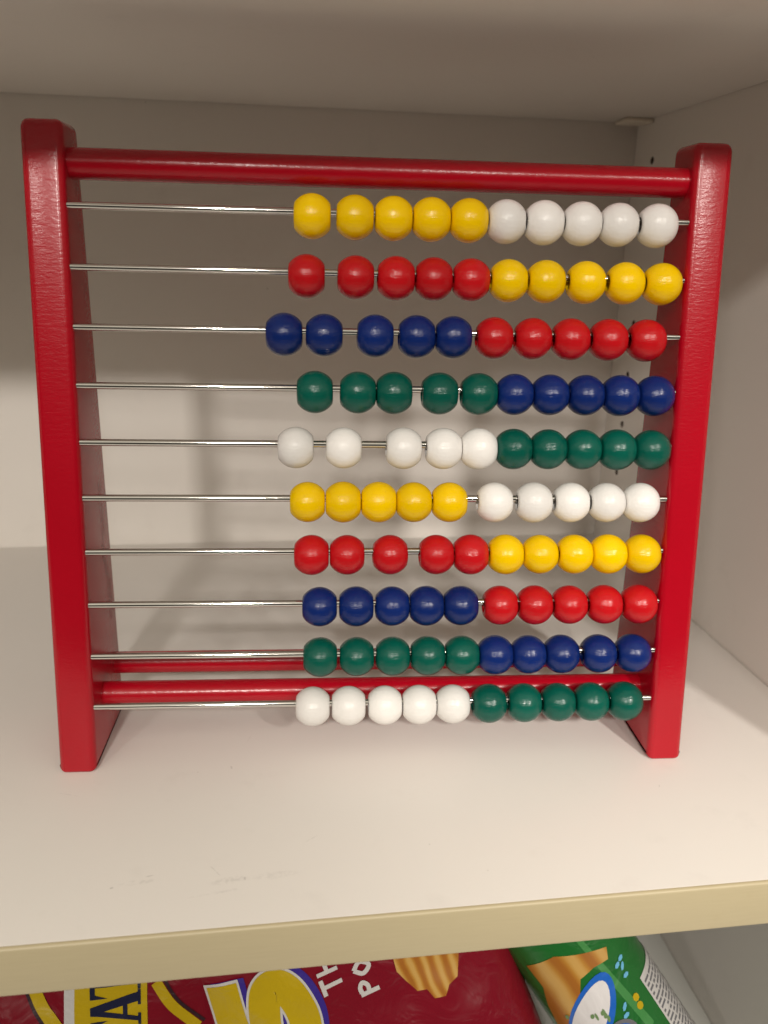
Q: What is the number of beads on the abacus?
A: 100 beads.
